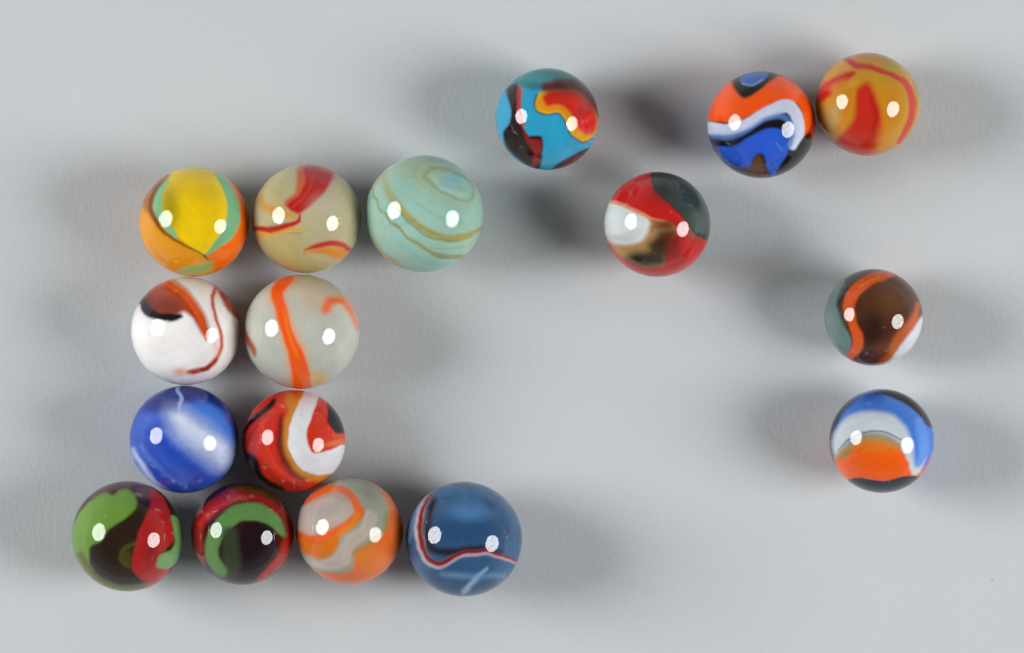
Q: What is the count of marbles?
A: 17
